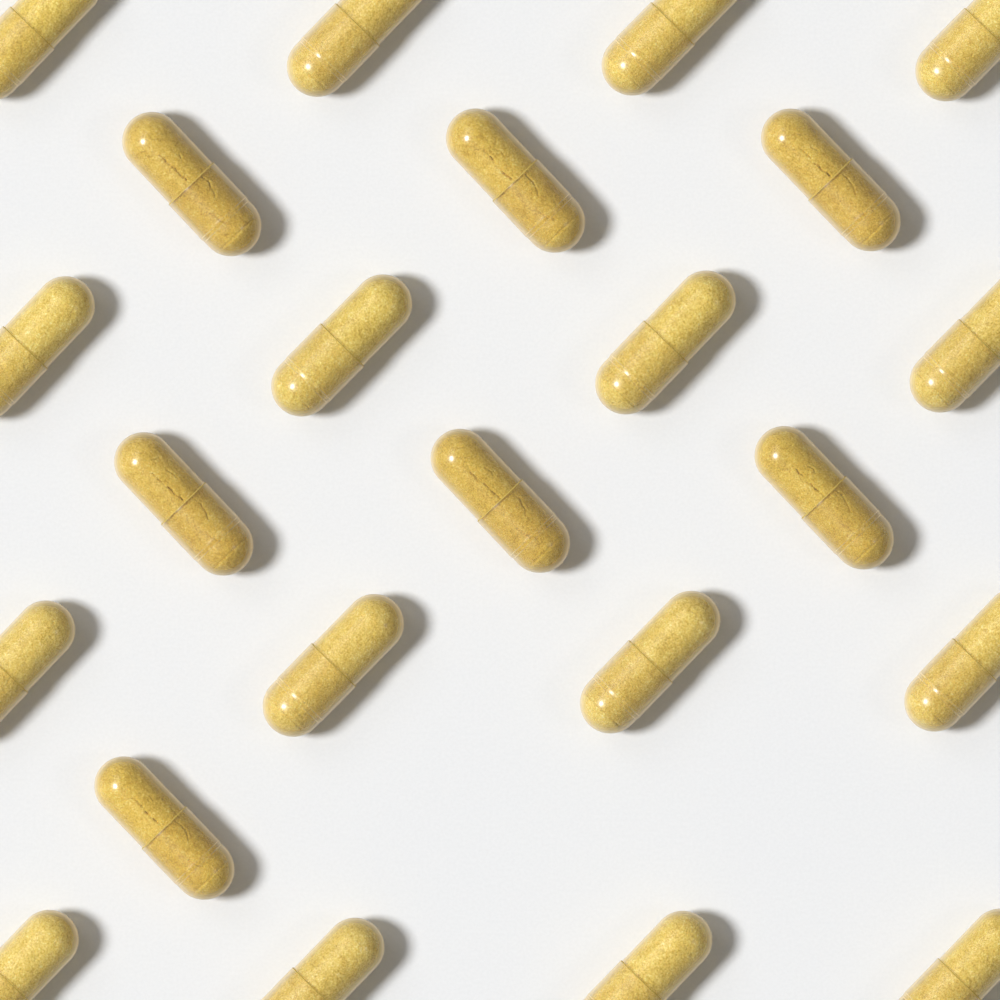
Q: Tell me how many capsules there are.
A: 23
